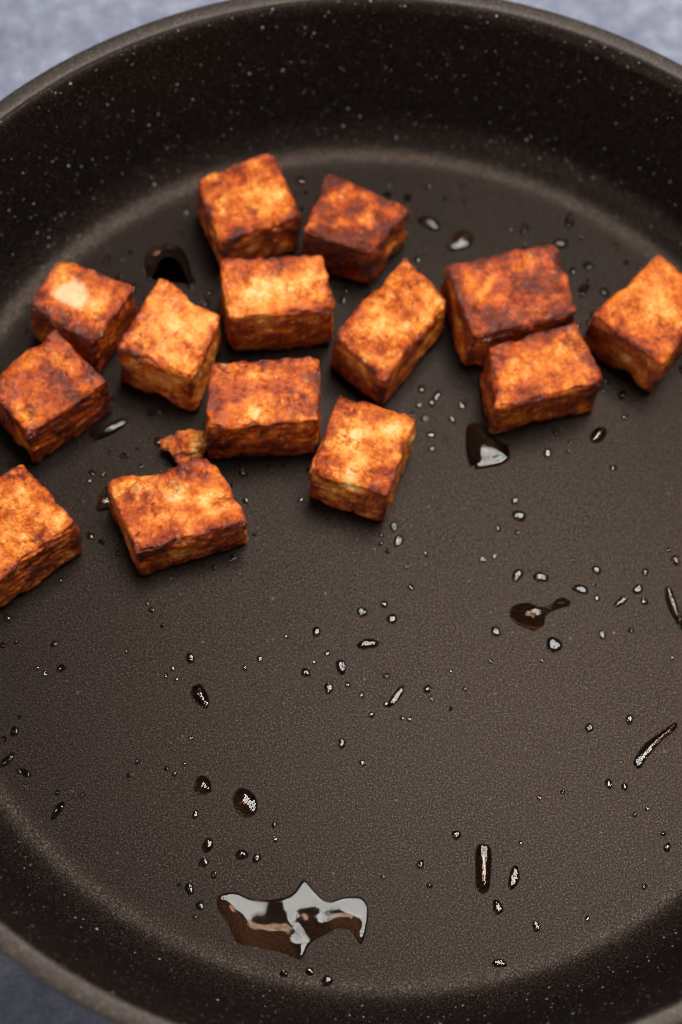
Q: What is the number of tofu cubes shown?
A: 14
